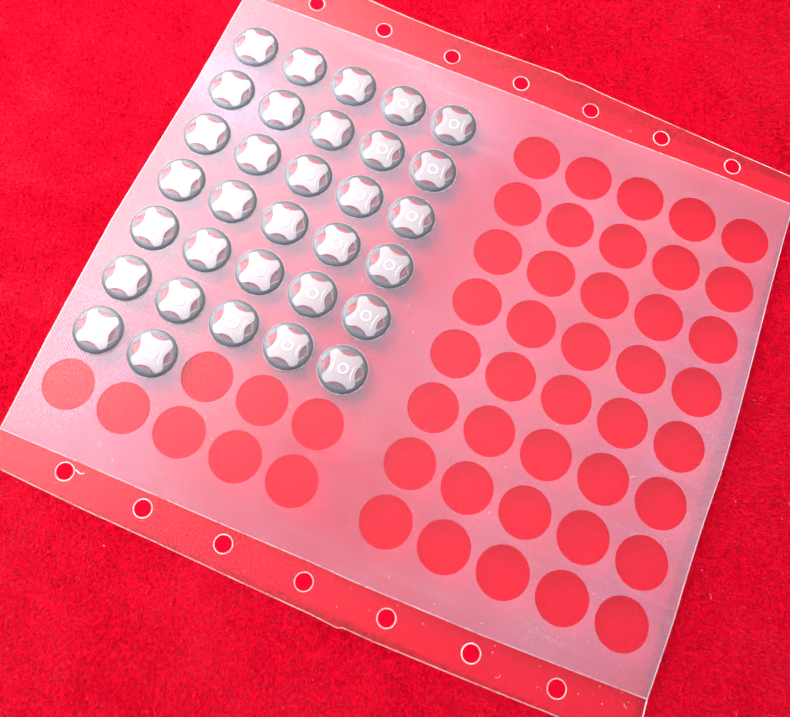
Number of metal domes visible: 32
